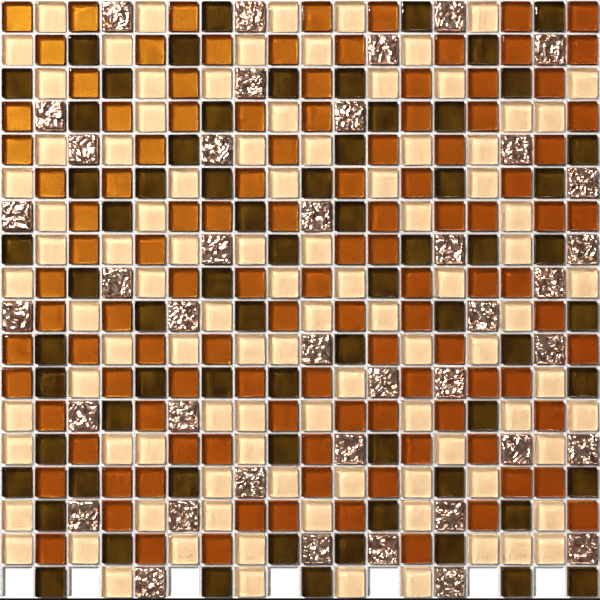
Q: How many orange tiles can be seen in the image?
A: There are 112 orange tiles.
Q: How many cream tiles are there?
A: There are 96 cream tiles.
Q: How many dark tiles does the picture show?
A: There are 69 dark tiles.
